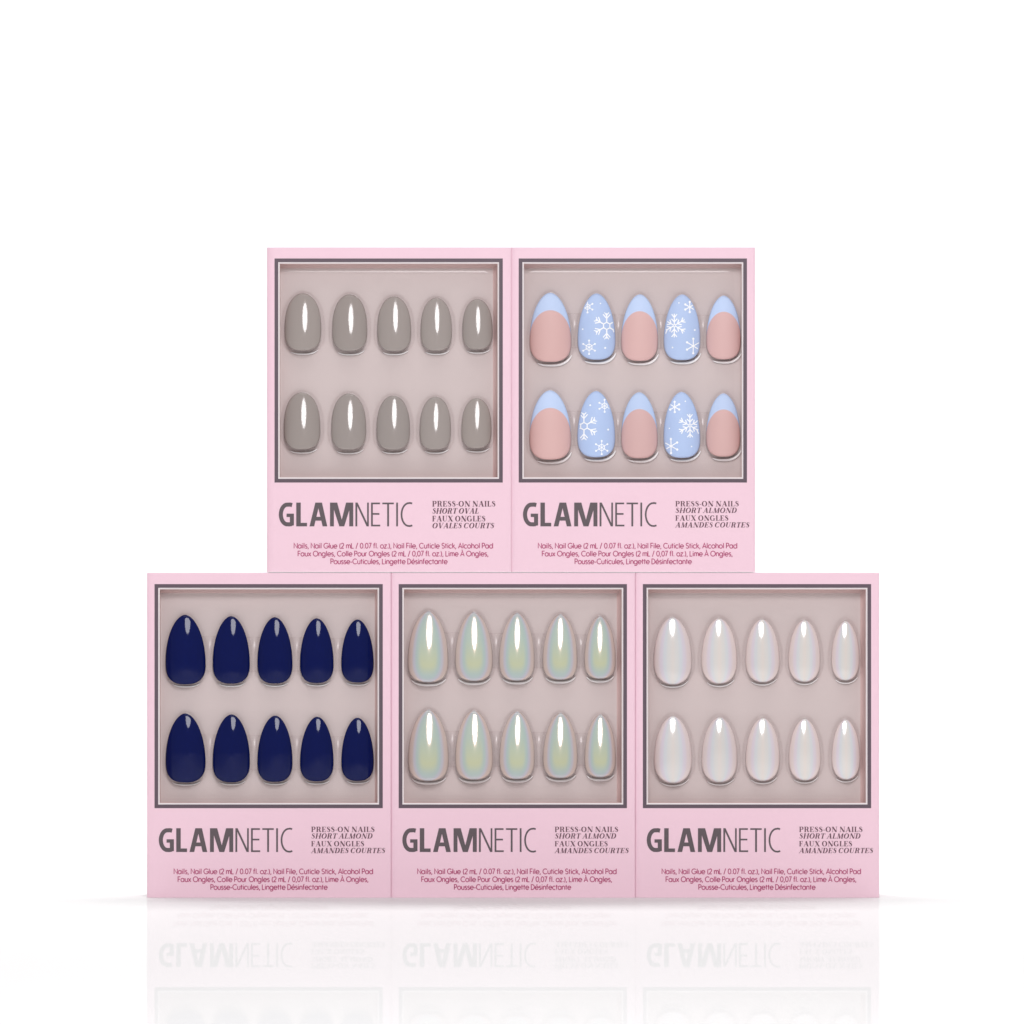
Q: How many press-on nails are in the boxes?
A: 50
